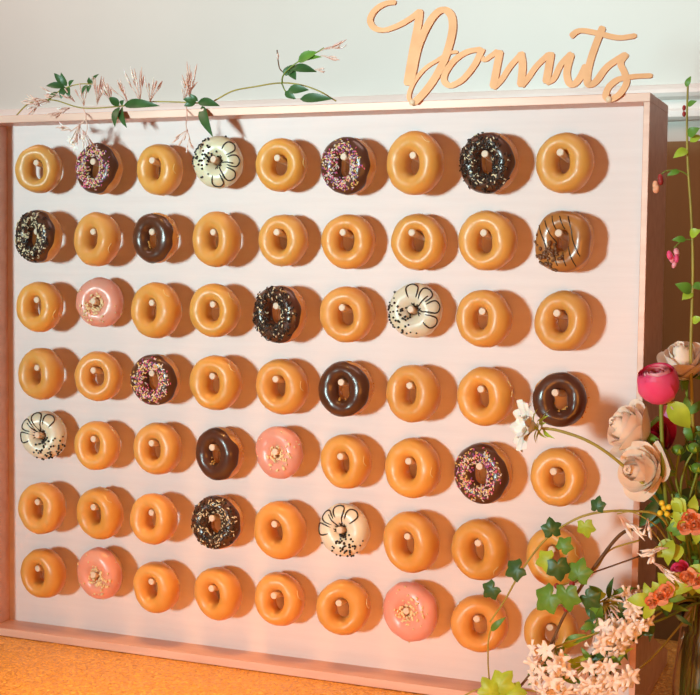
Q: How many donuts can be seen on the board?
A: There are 63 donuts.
